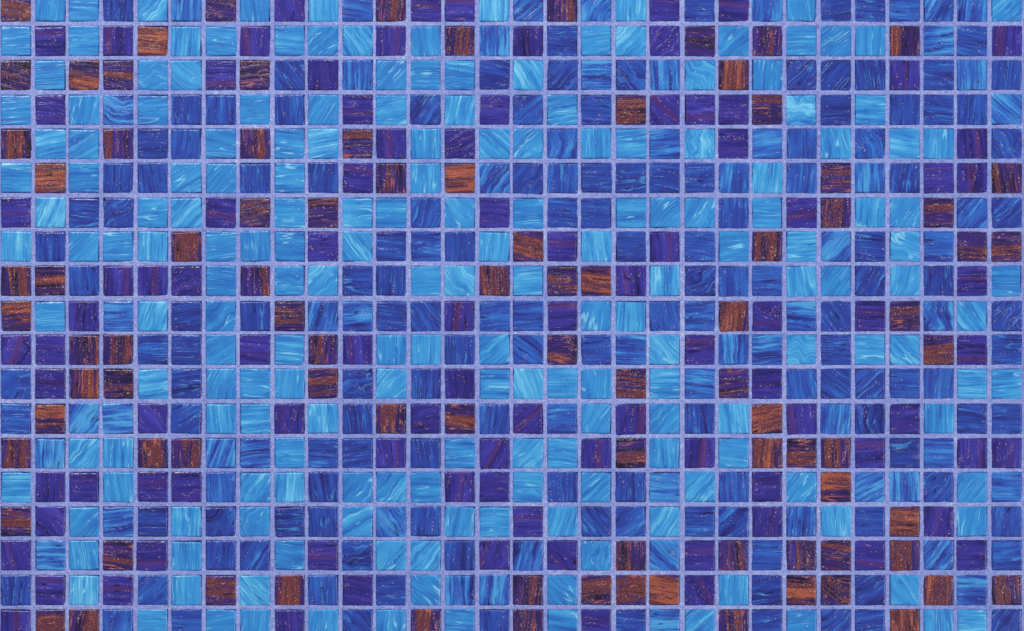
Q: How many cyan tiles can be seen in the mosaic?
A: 189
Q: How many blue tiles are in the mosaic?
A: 197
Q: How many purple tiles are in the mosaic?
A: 94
